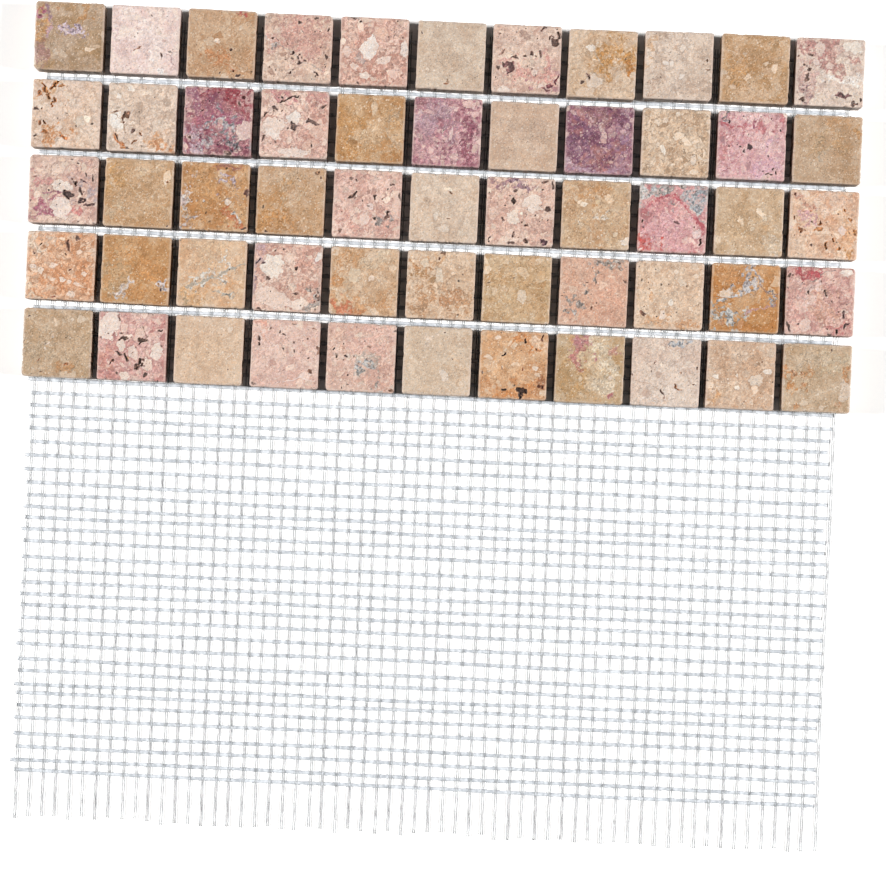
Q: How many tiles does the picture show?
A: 55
